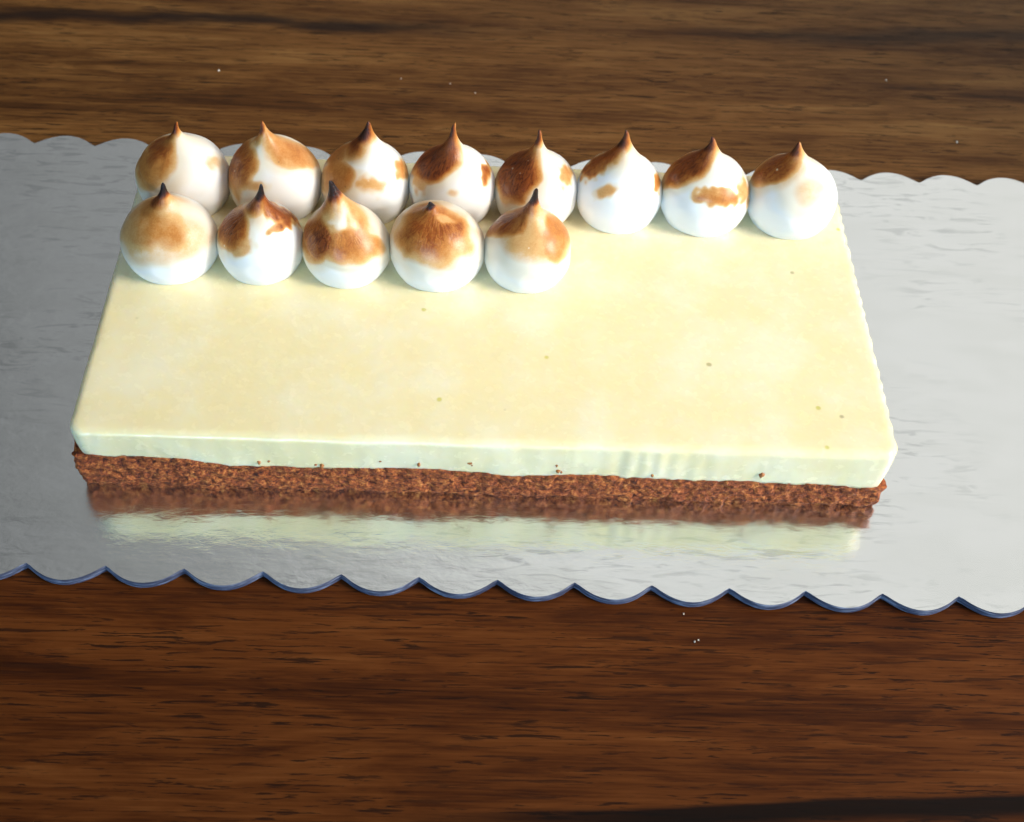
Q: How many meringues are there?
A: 13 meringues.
